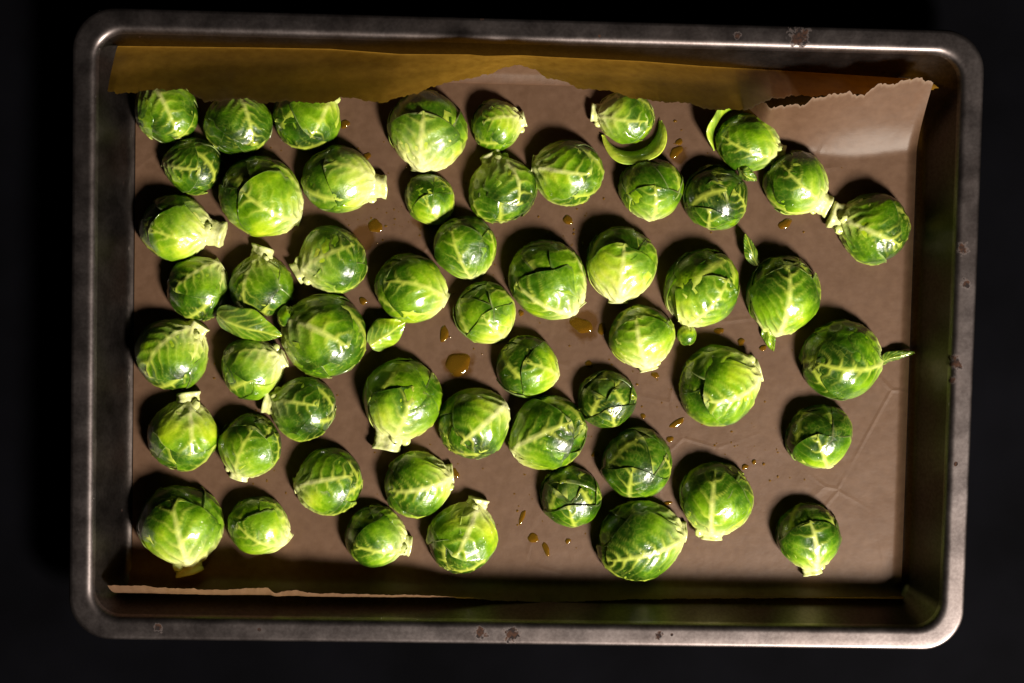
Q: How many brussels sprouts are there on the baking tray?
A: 54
